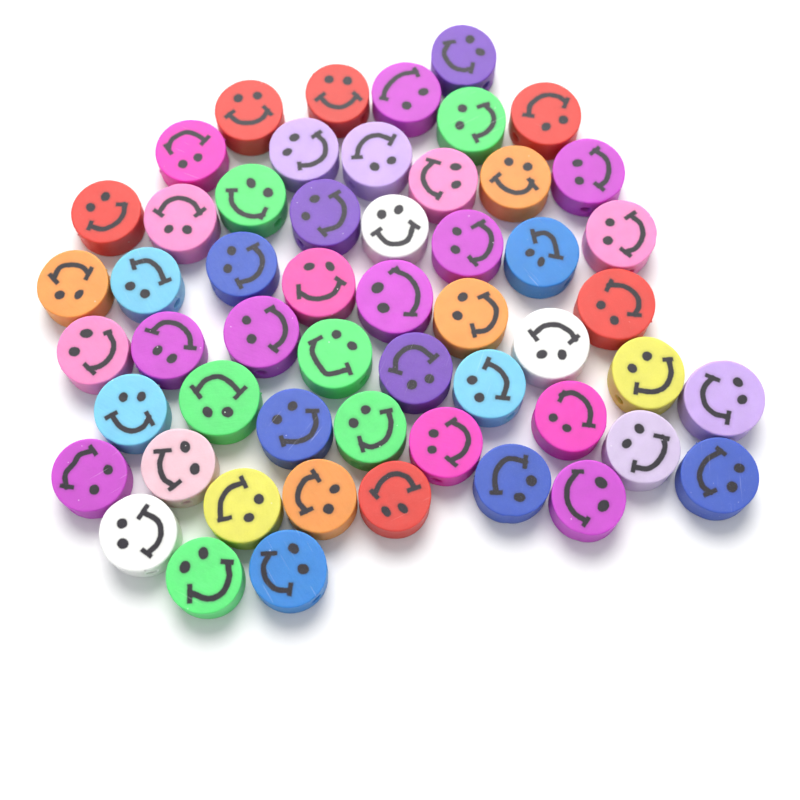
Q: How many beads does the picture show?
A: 54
